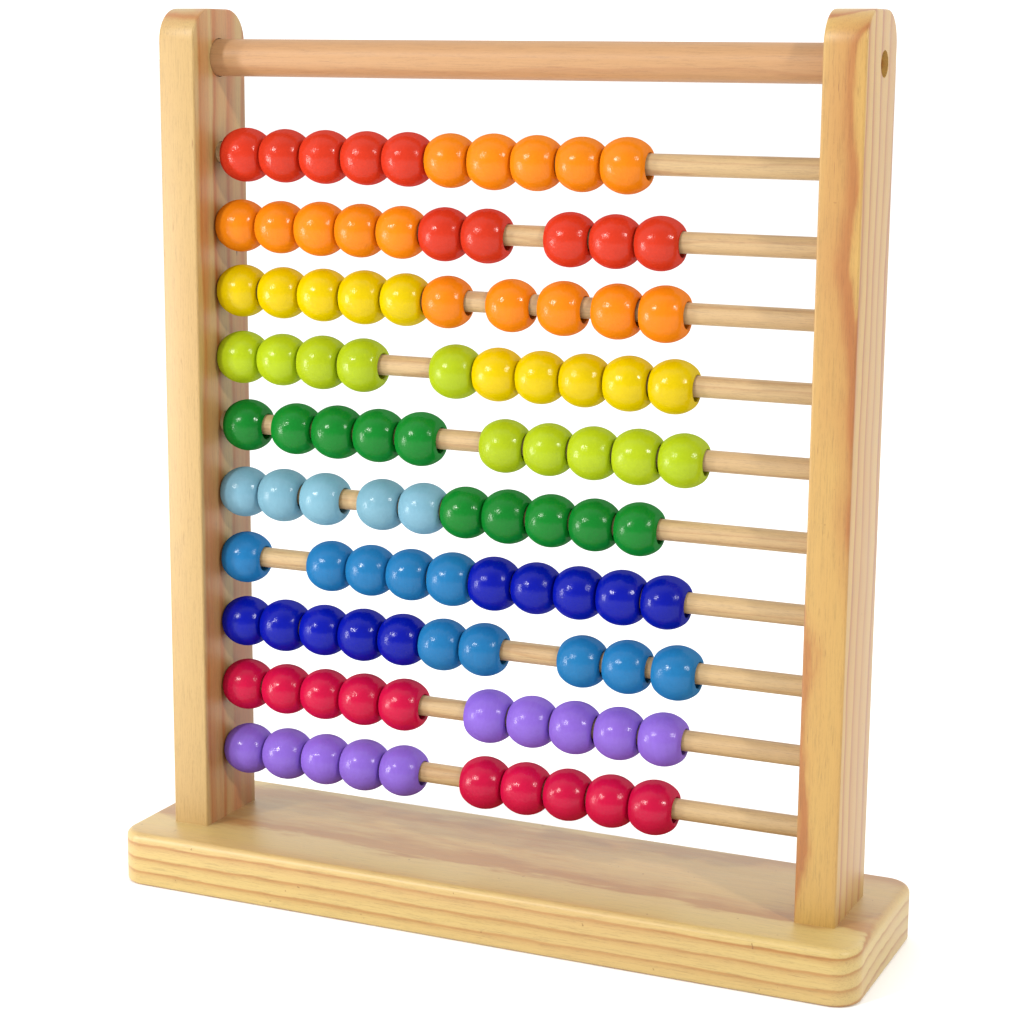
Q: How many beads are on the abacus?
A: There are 100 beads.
